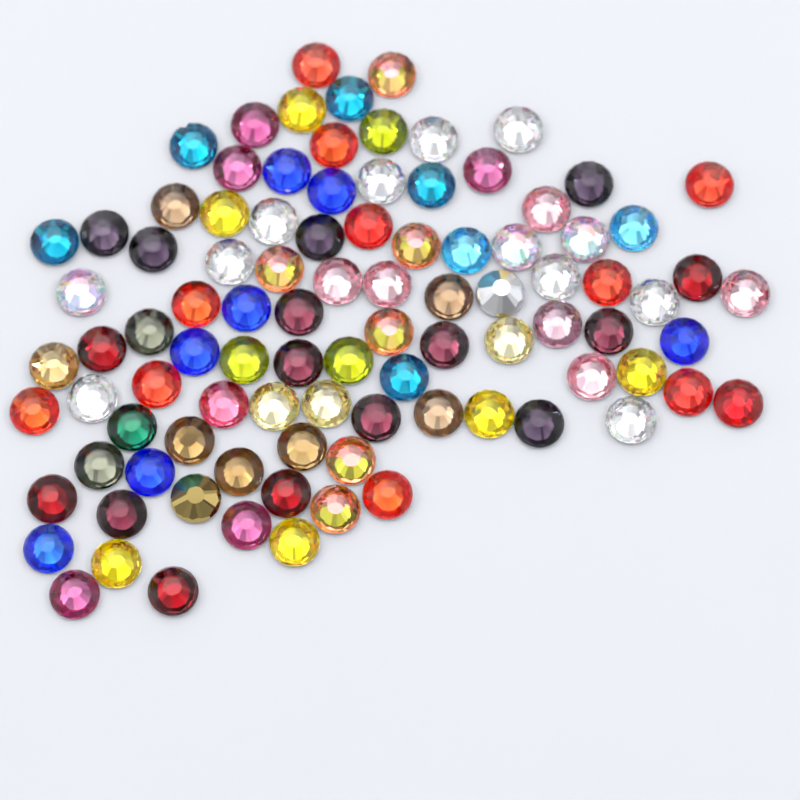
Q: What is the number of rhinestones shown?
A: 95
